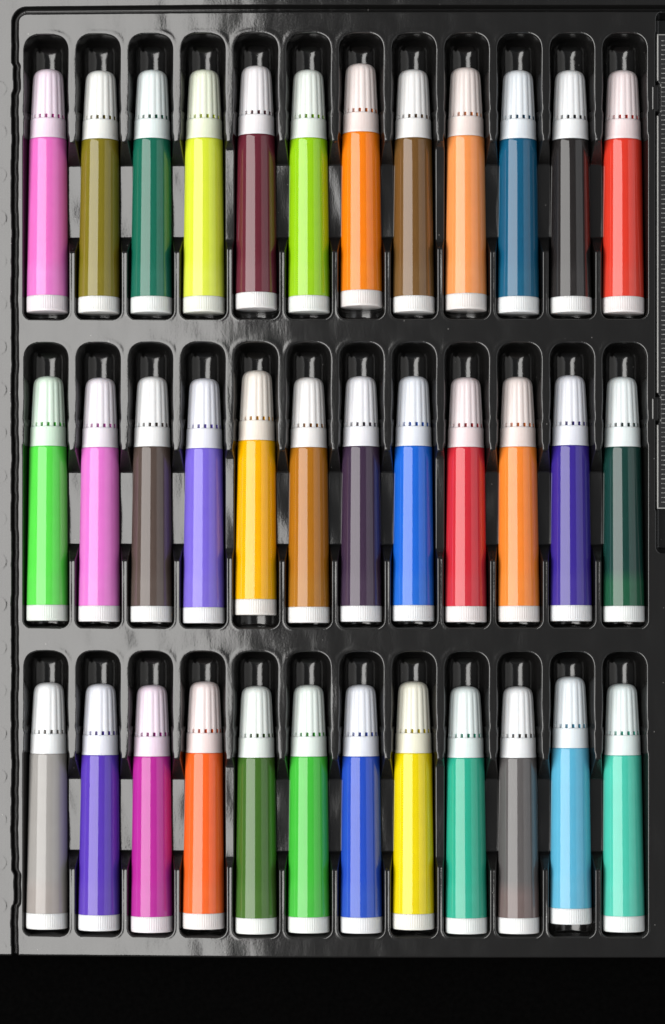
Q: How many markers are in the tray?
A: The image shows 36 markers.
